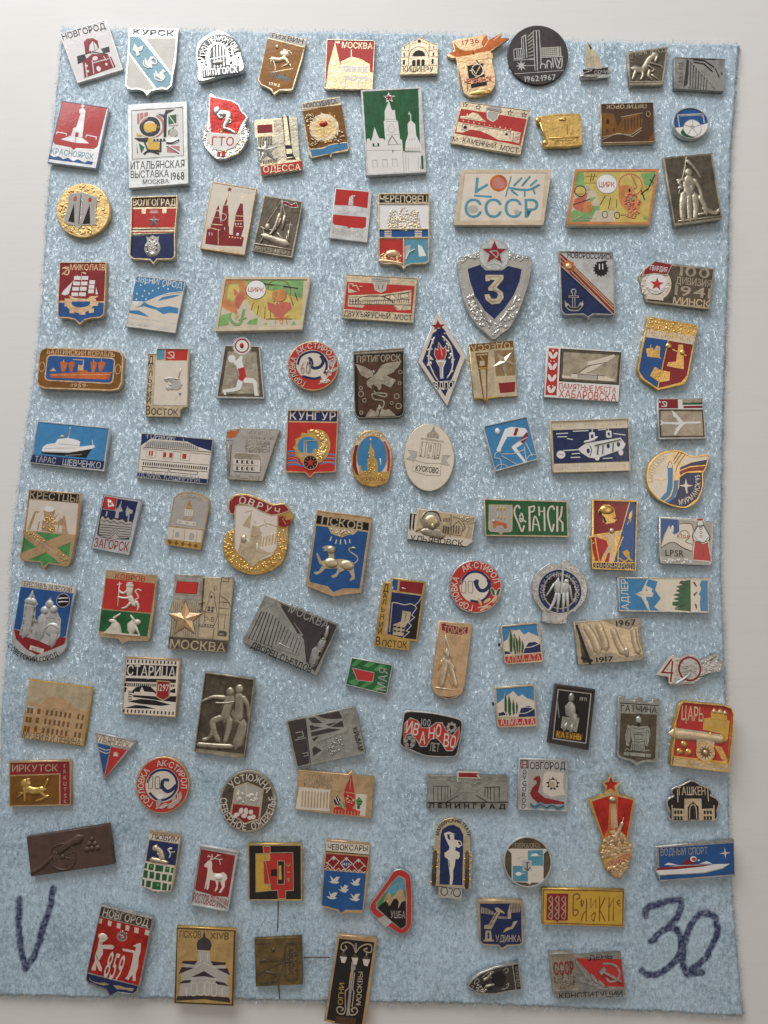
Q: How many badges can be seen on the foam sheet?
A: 113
